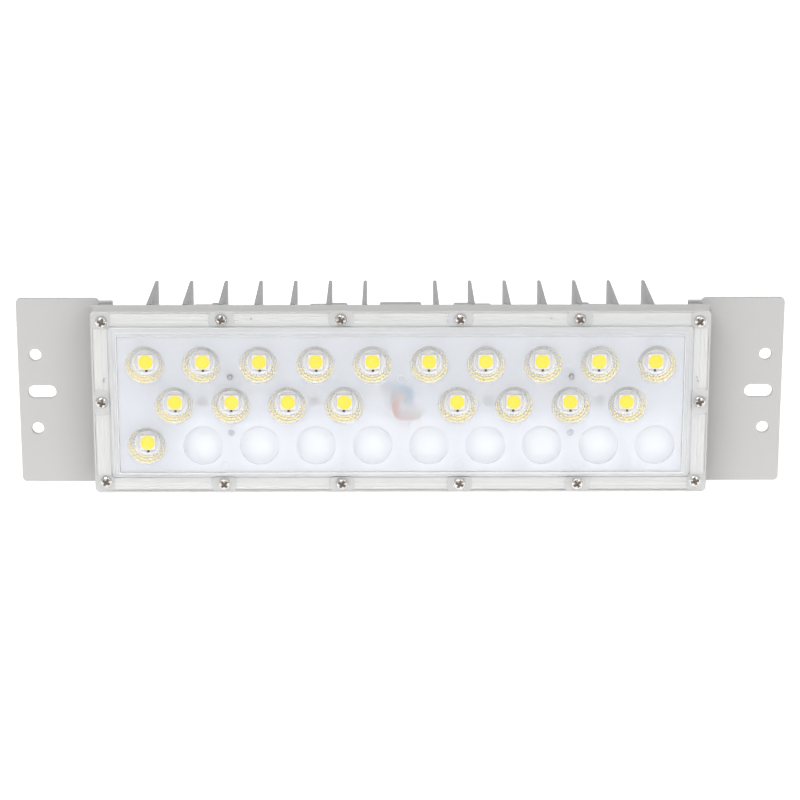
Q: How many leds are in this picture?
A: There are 19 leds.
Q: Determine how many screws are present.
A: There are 14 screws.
